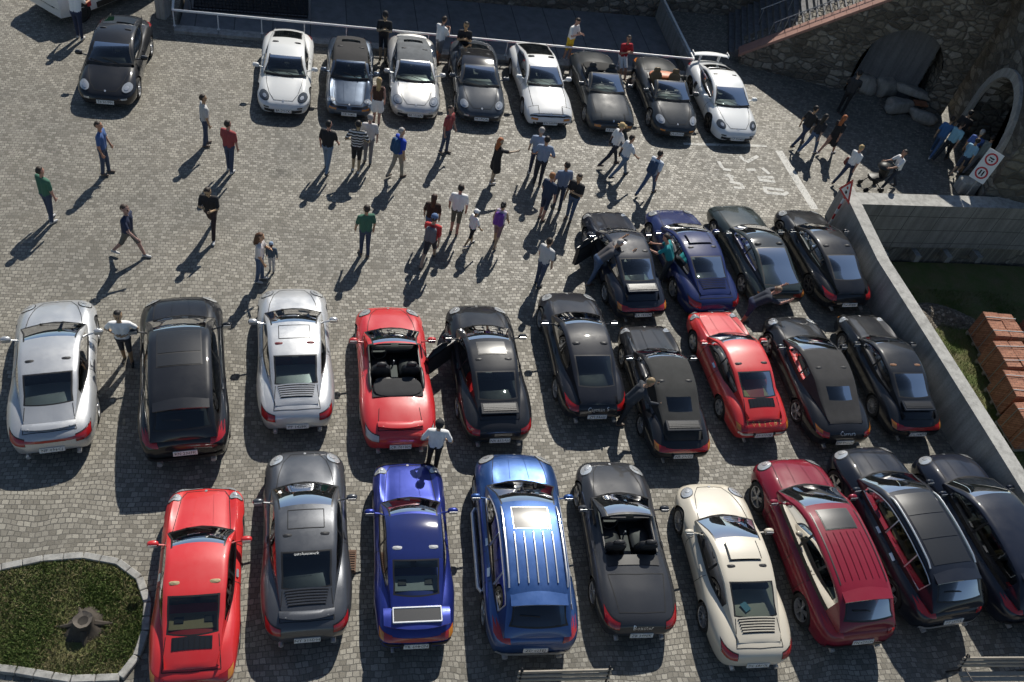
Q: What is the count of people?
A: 54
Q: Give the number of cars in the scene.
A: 32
